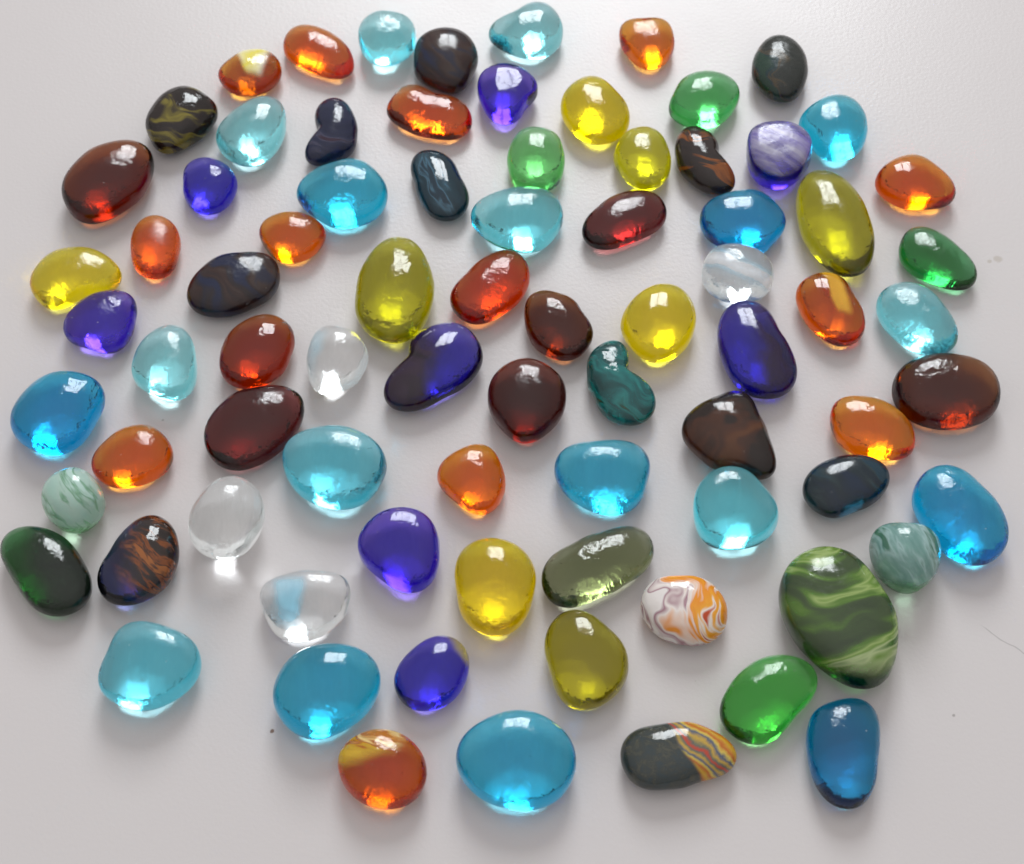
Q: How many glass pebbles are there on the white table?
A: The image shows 80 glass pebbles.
